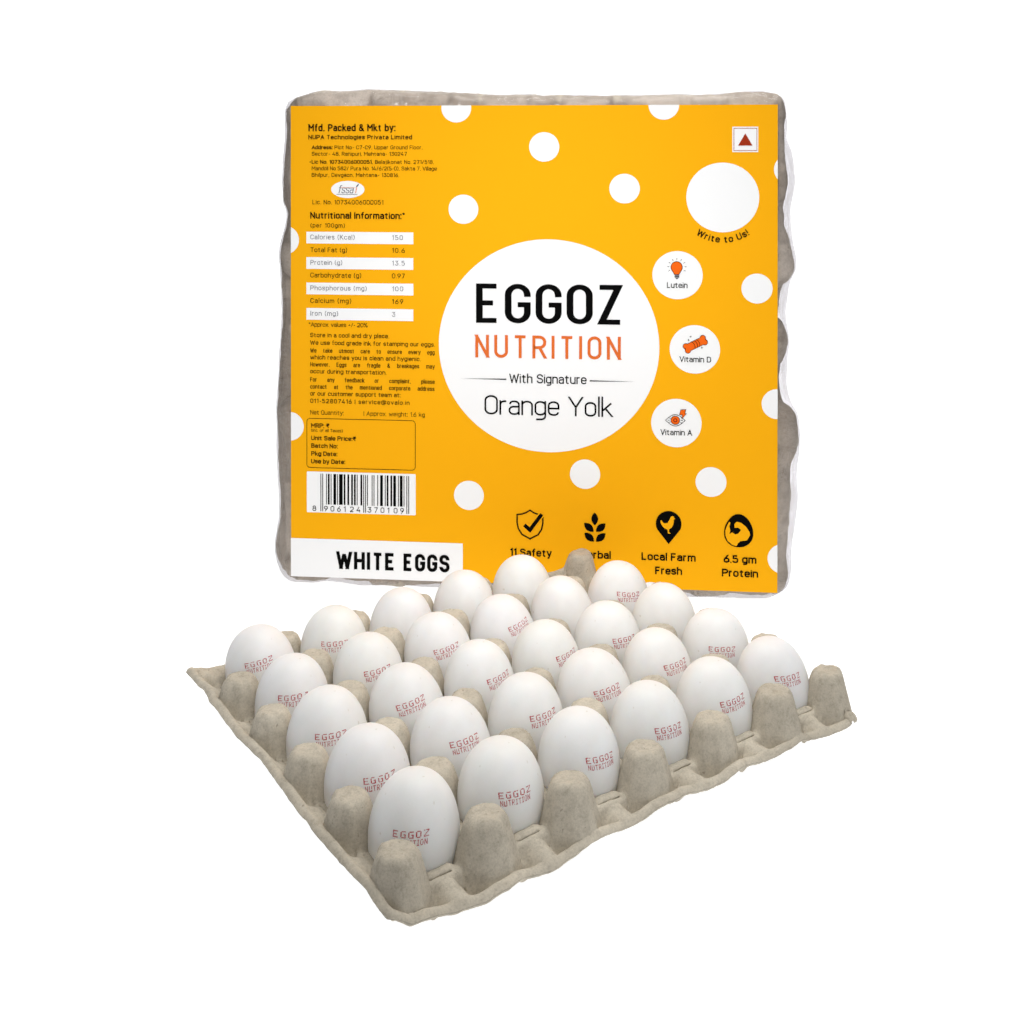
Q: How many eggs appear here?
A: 29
